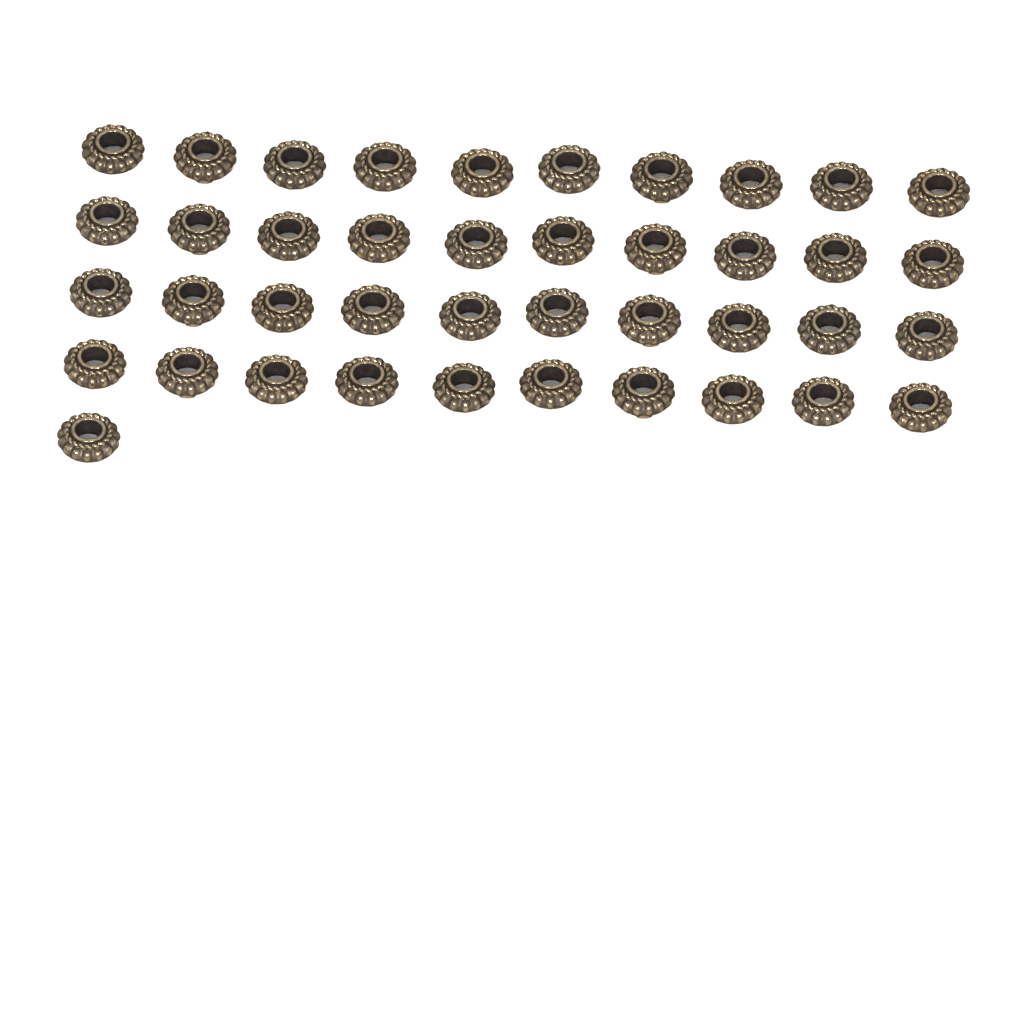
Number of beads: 41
